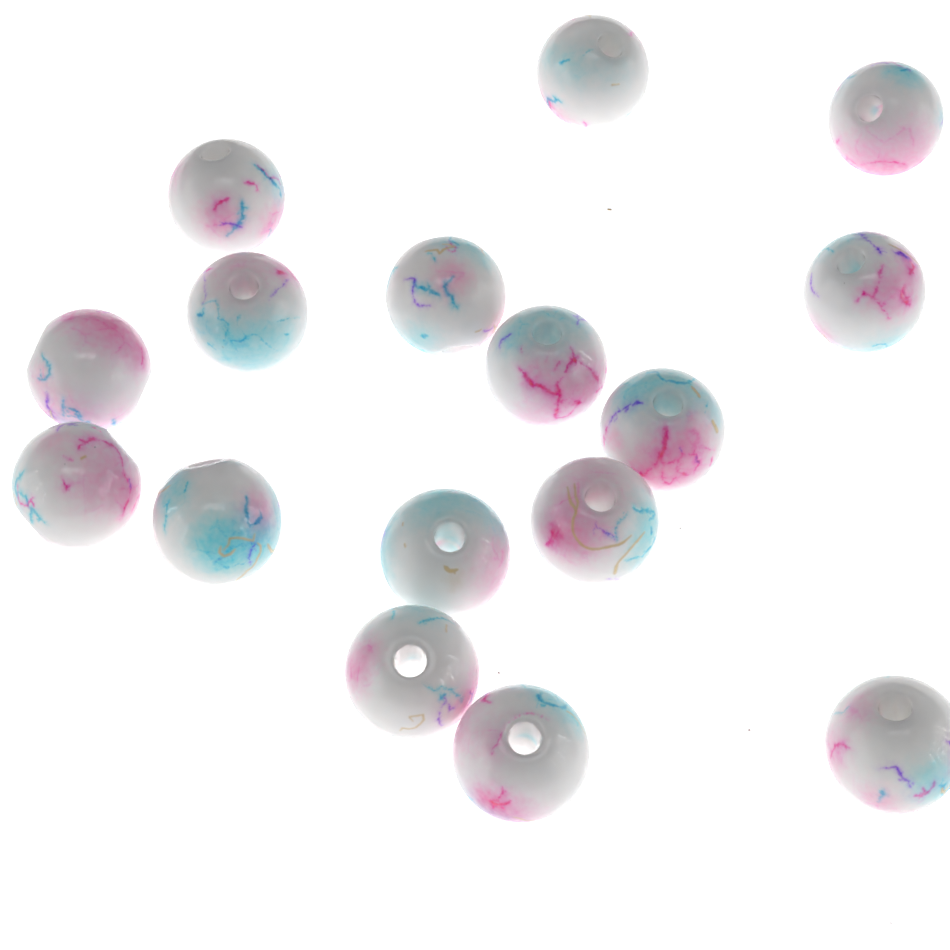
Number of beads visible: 16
